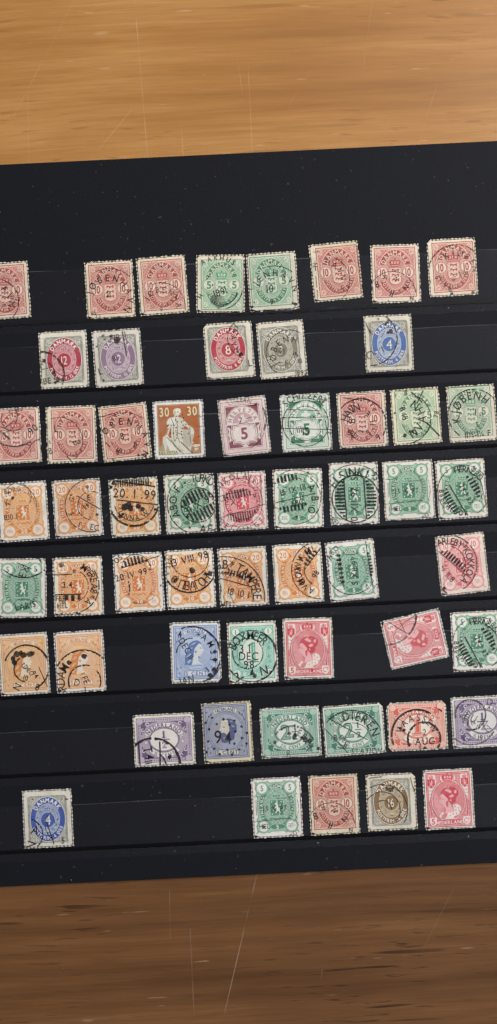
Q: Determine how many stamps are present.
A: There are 57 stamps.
